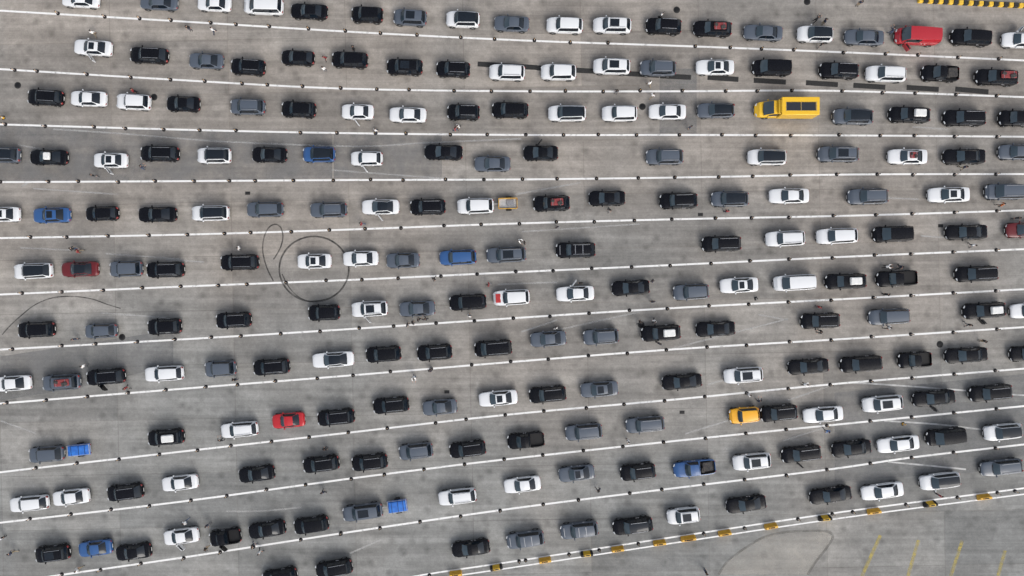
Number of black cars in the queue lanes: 93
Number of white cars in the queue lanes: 63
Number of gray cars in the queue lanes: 42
